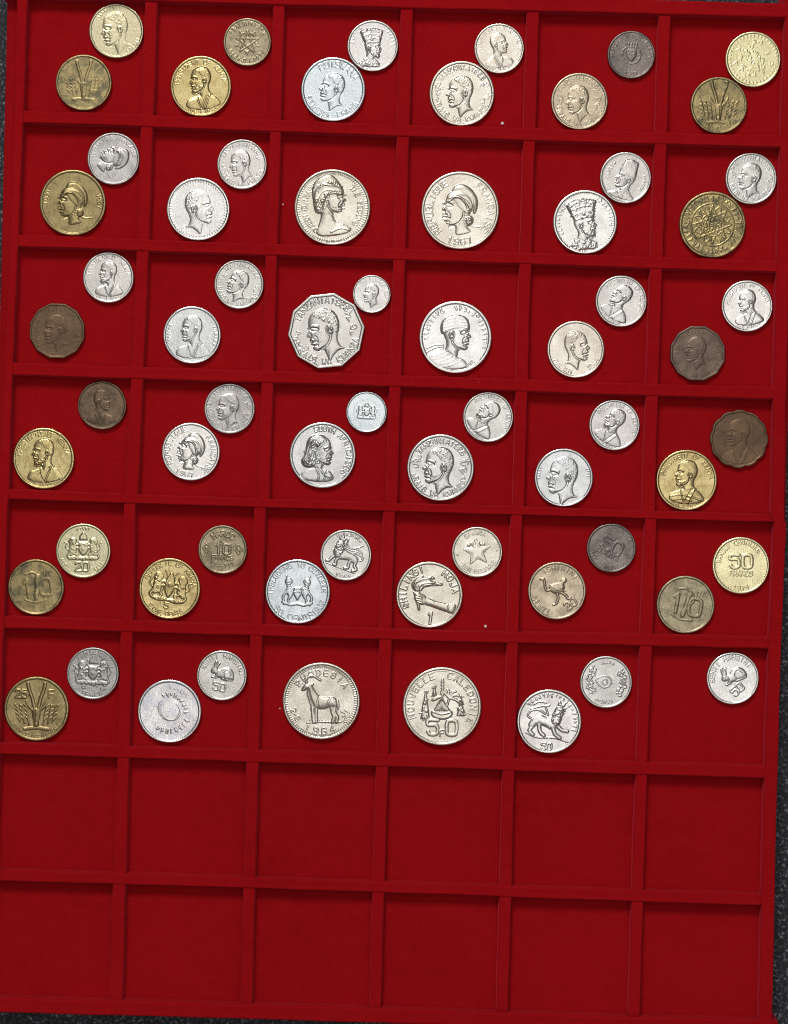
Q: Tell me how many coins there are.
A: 66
